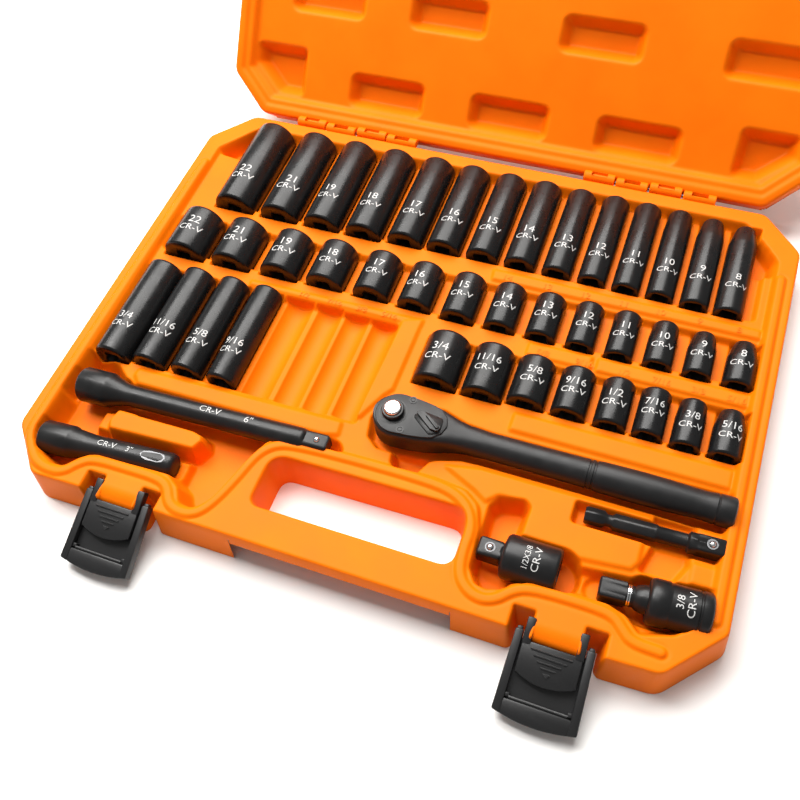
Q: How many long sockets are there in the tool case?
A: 18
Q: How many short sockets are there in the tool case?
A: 22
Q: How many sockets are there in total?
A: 40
